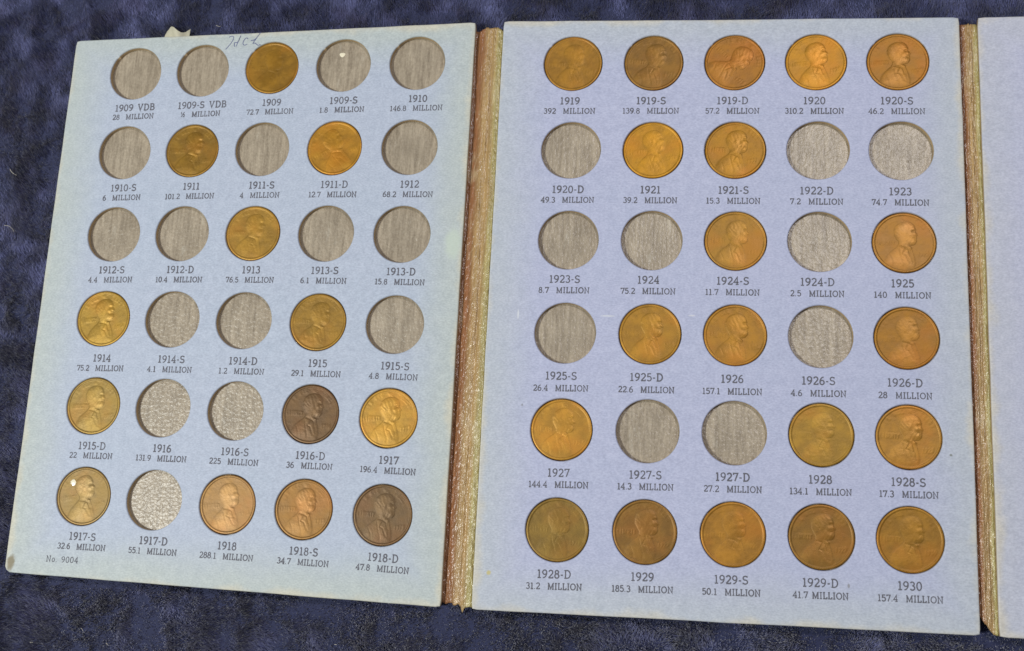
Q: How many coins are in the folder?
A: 33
